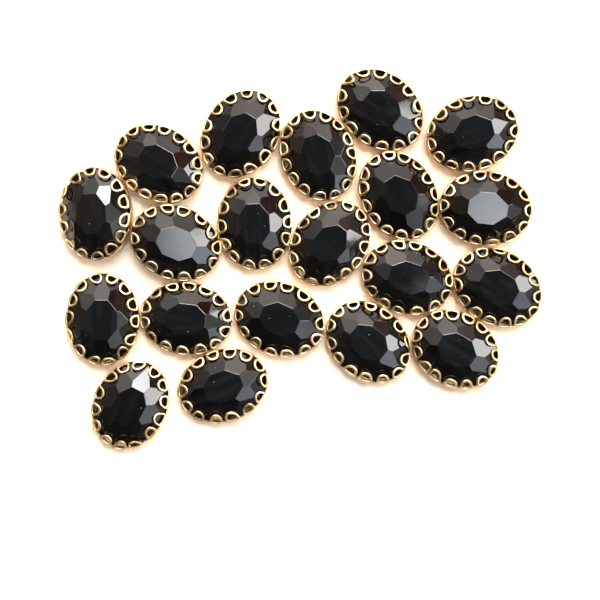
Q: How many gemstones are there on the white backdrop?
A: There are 20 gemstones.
